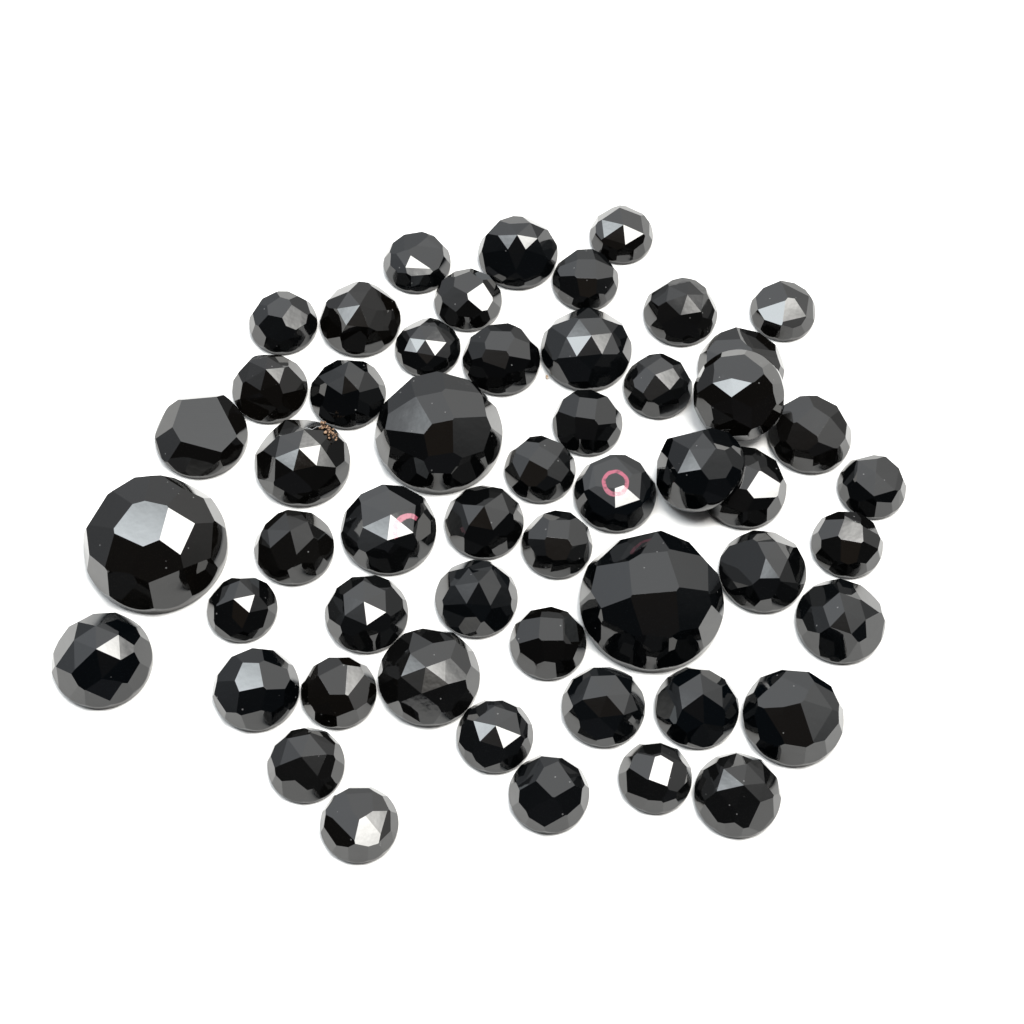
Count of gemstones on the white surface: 53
